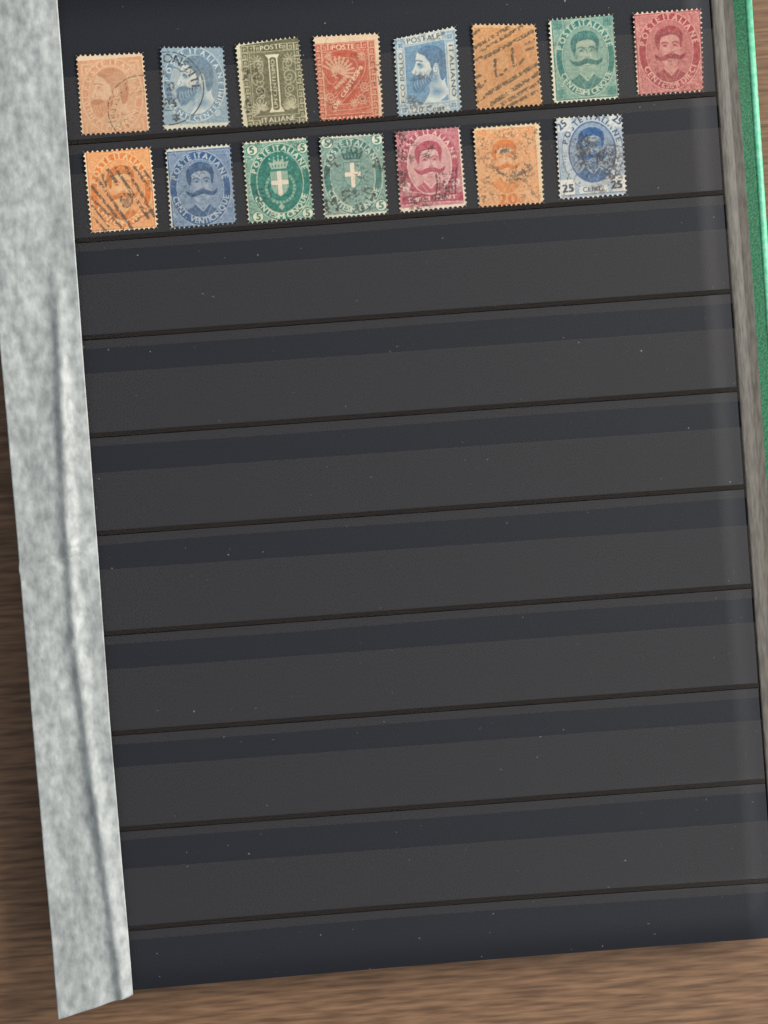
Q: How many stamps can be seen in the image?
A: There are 15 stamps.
